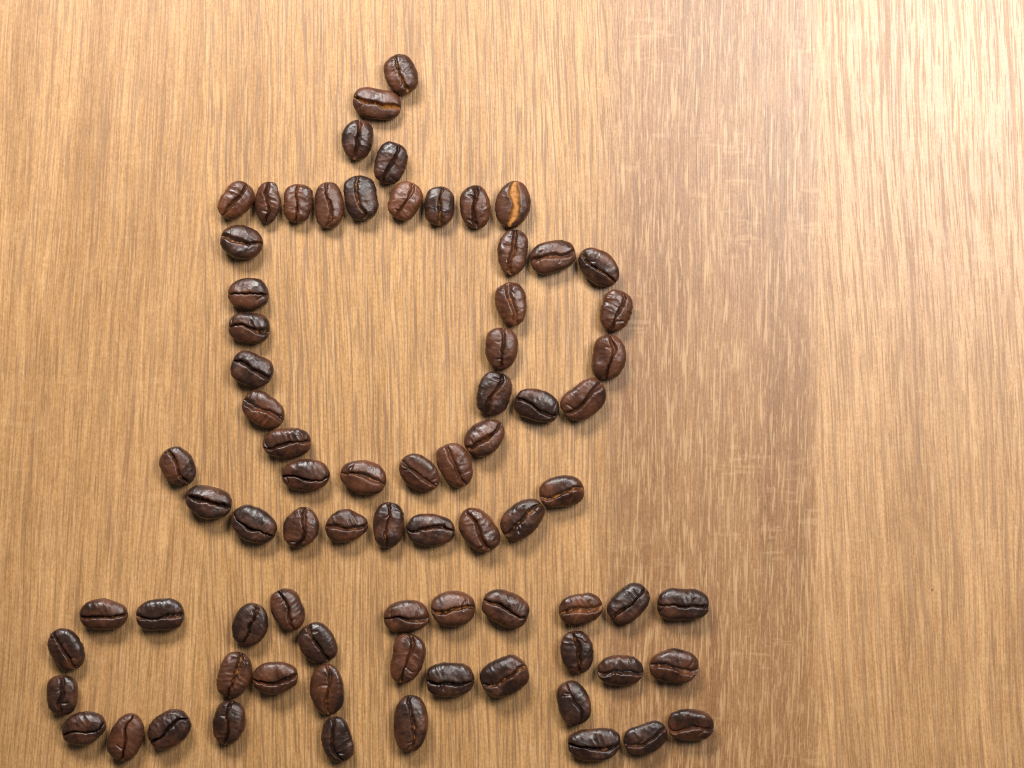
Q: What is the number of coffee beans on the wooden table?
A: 76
